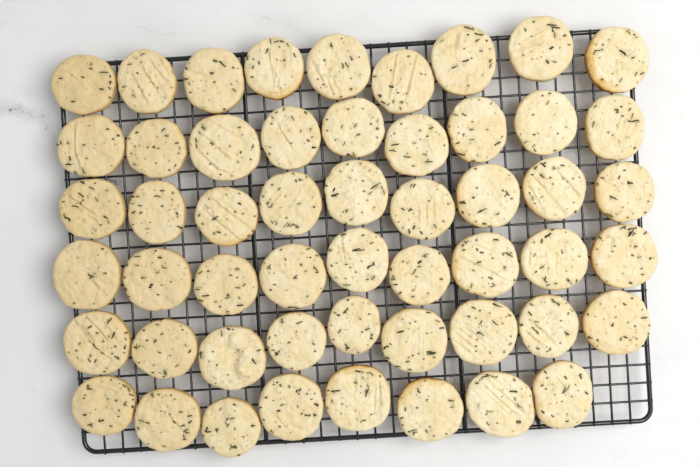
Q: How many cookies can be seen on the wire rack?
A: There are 53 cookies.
